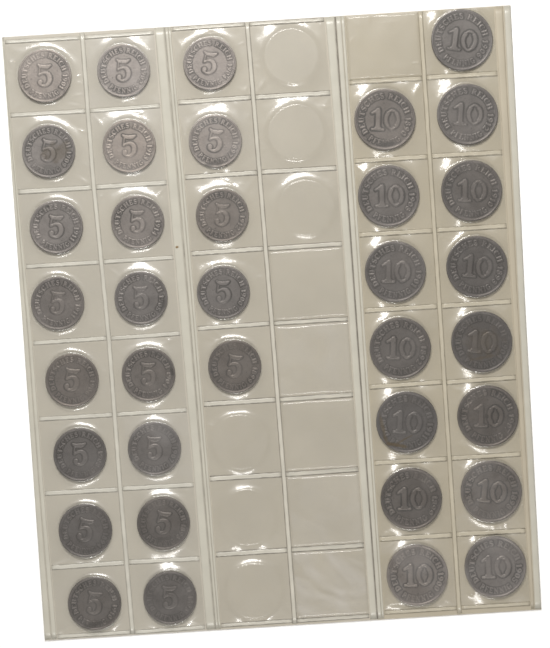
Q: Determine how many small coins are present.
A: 21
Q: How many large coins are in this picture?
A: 15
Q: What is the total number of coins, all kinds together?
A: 36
